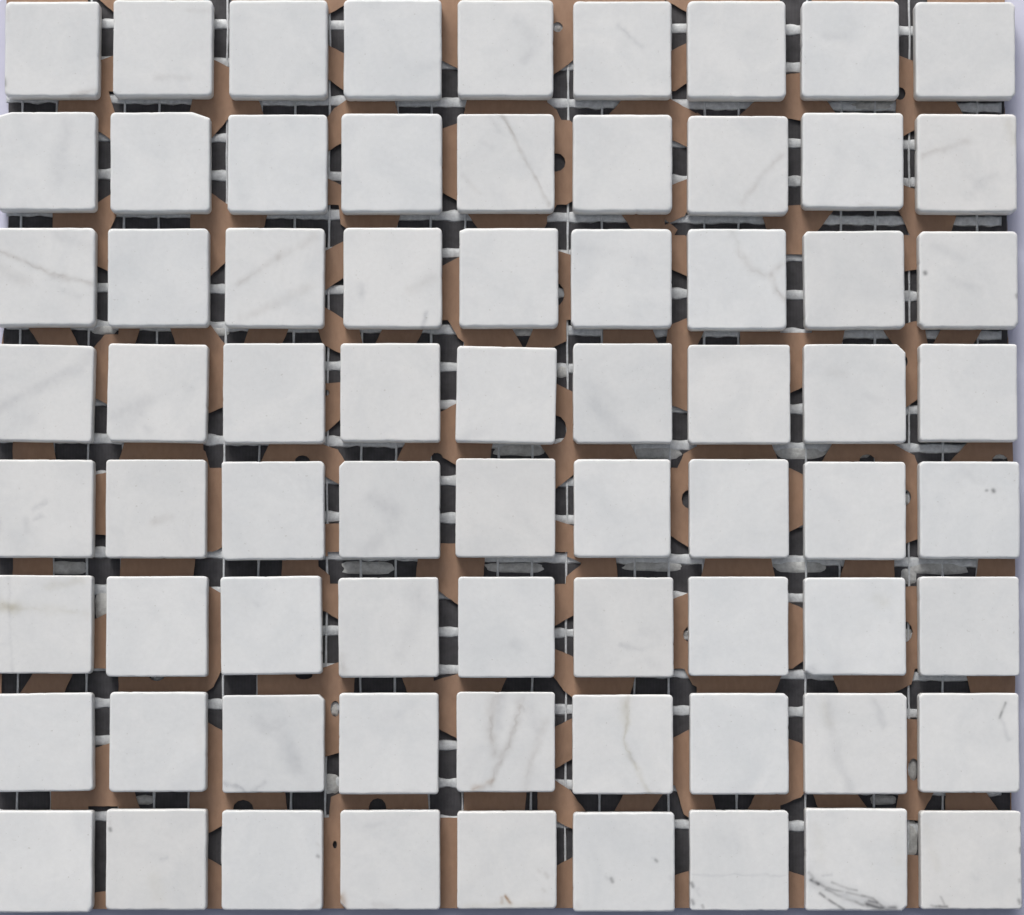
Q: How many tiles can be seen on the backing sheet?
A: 72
